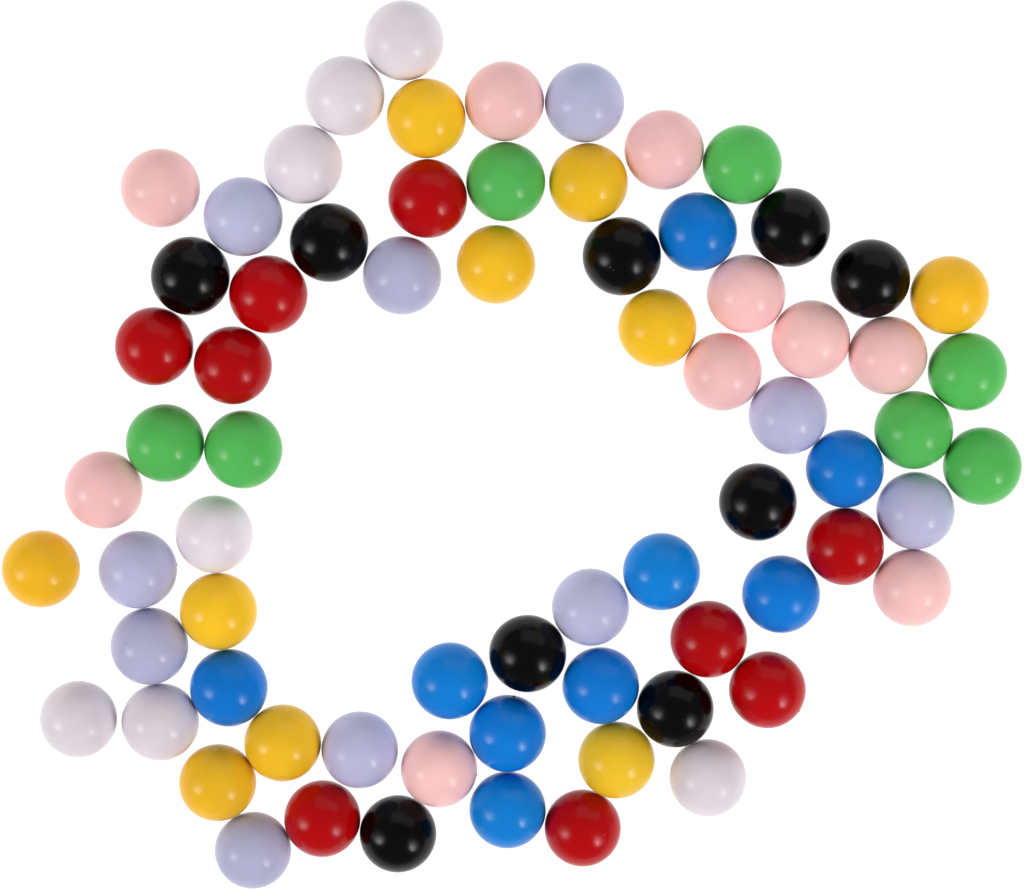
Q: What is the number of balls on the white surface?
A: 71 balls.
